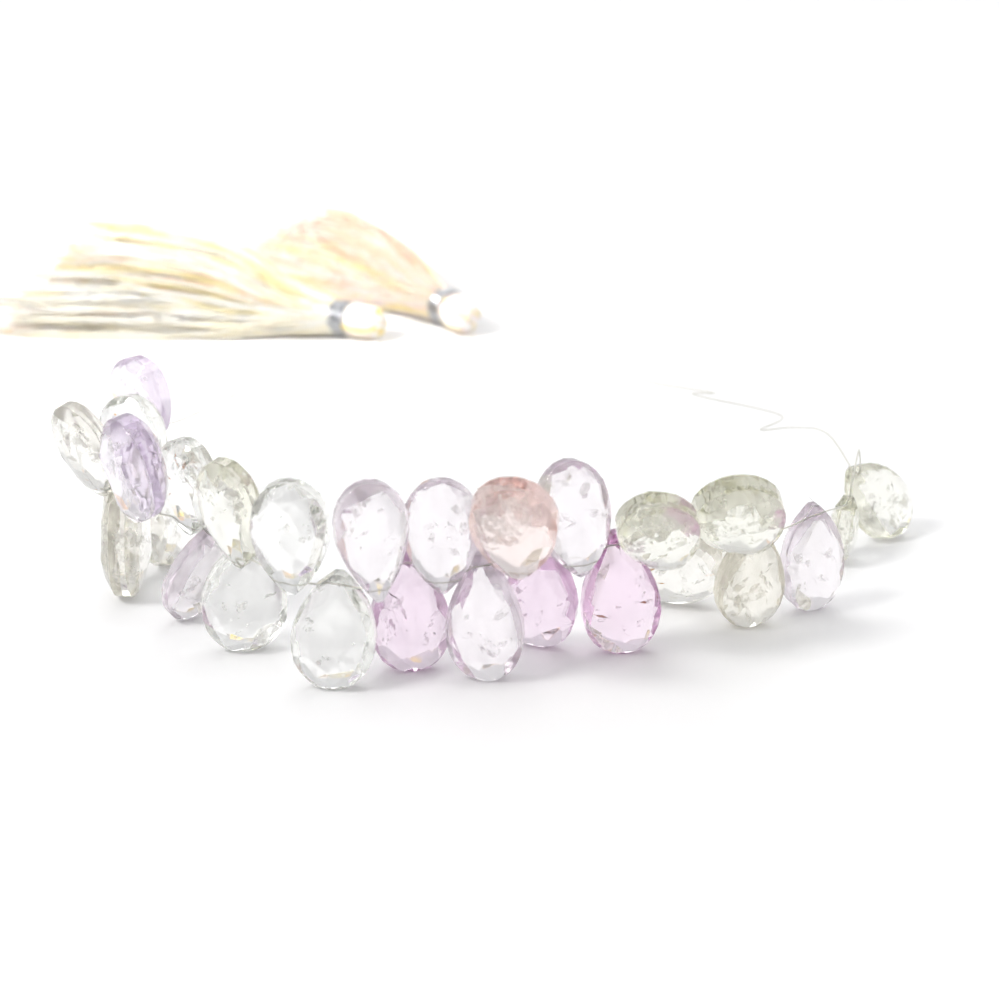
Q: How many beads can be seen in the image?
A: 27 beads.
